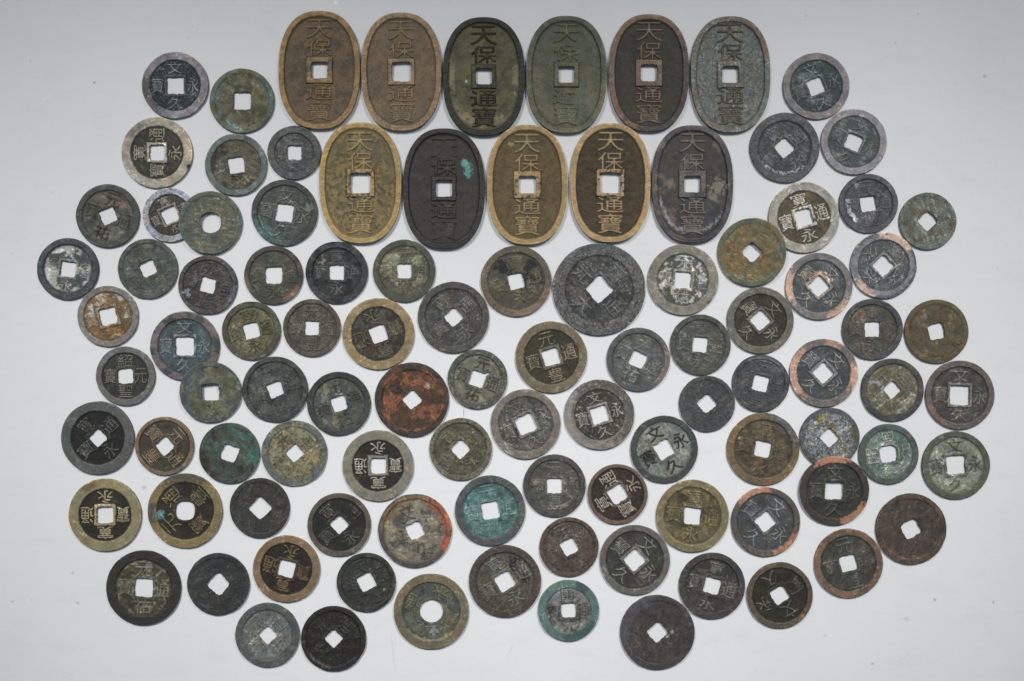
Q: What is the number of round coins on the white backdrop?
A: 90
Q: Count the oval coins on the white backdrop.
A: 11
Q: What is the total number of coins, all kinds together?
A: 101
